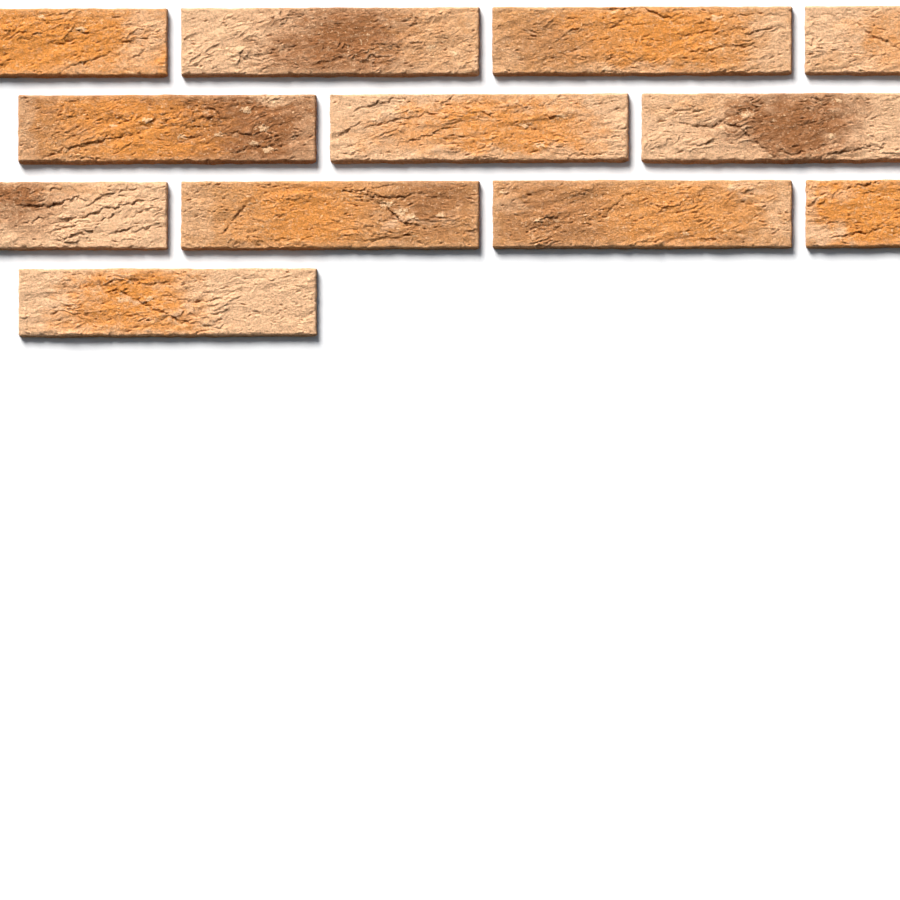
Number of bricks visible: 12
